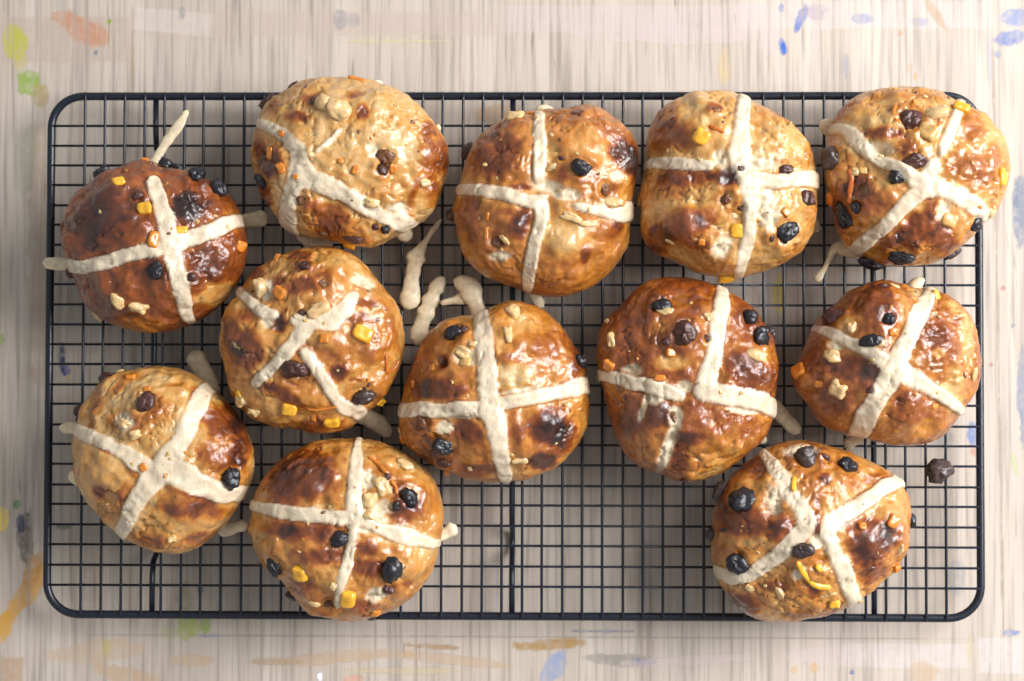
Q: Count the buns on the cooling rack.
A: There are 12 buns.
